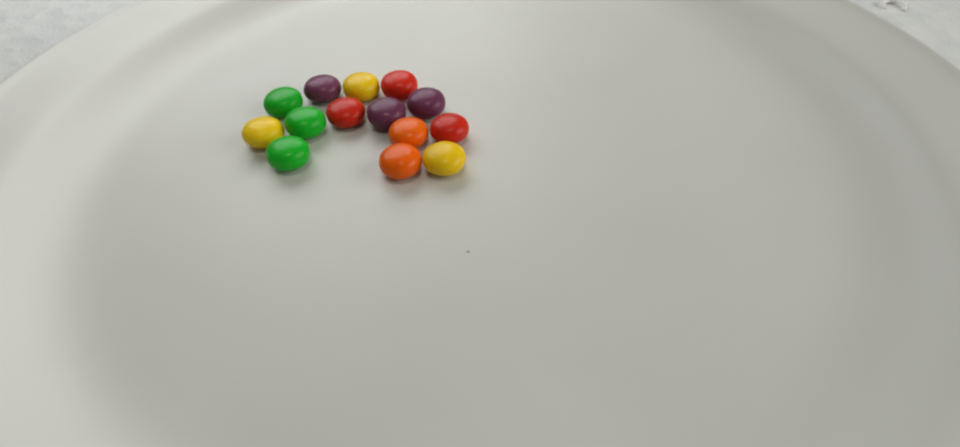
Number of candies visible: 14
